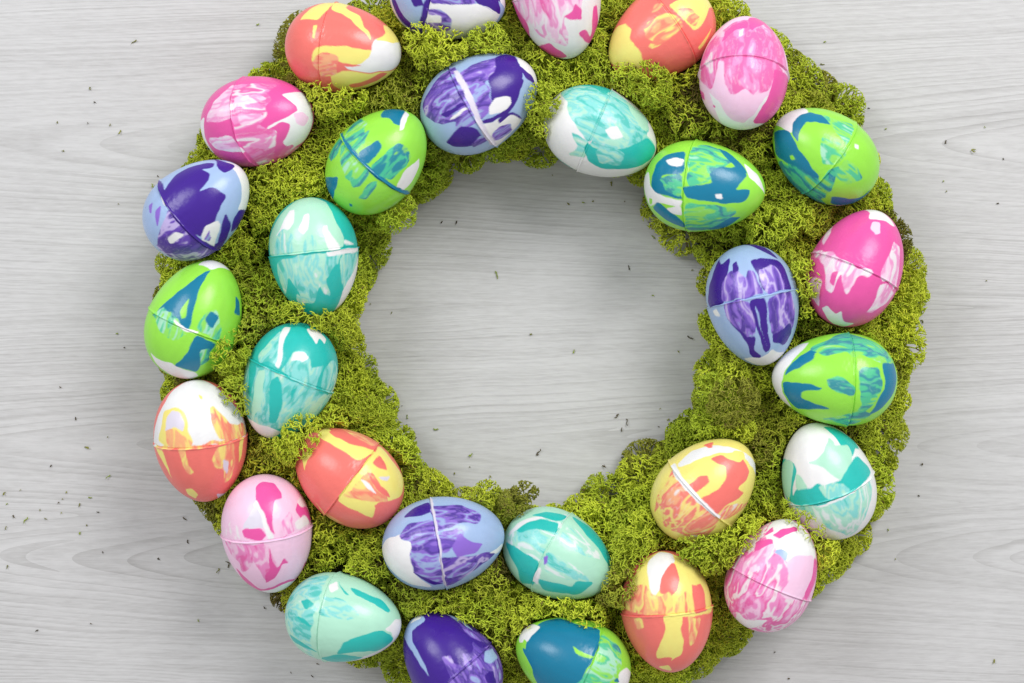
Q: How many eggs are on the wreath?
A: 30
